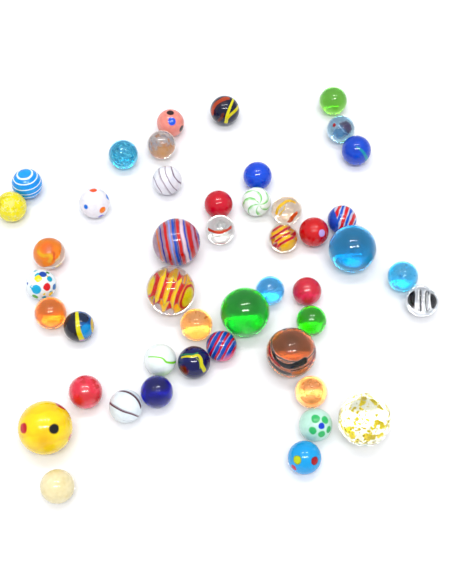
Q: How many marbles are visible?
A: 46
